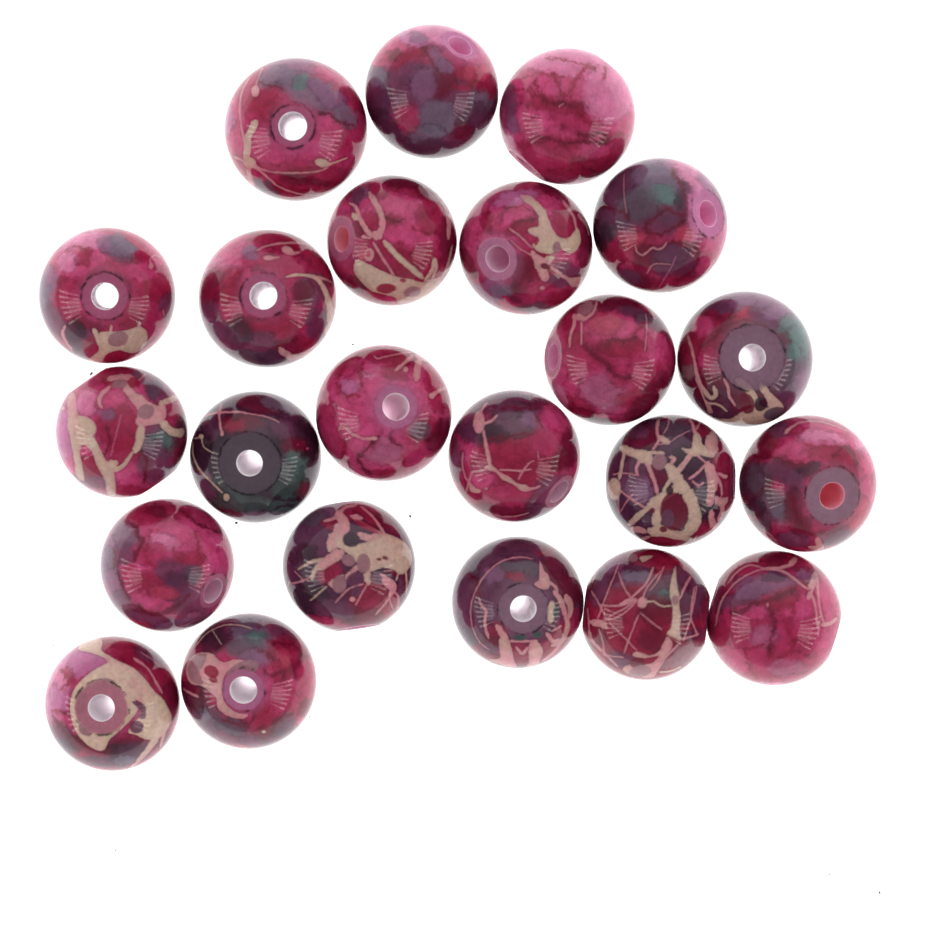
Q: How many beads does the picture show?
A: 23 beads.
